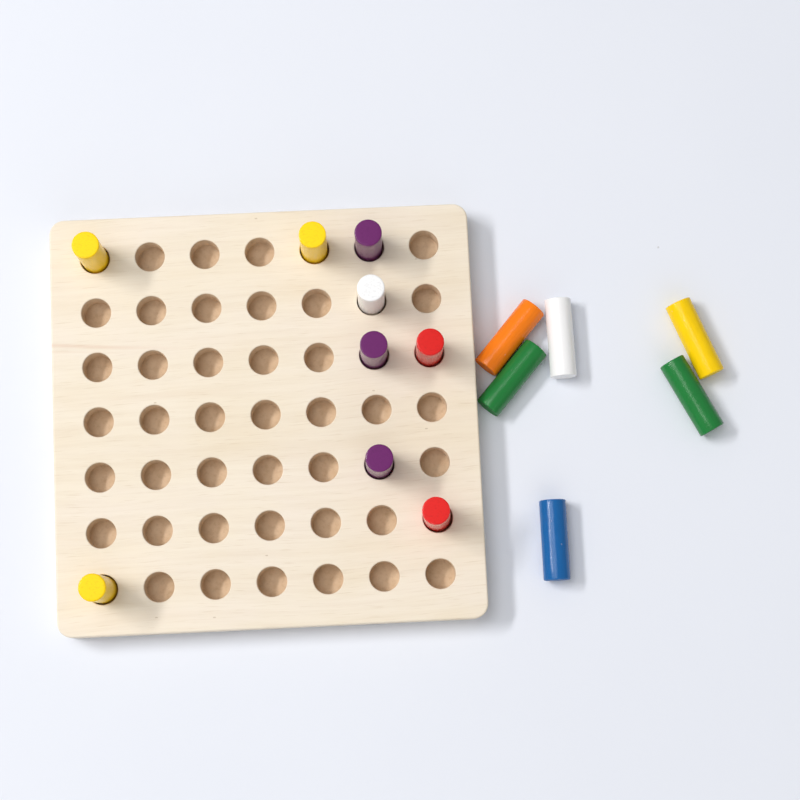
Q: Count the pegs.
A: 15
